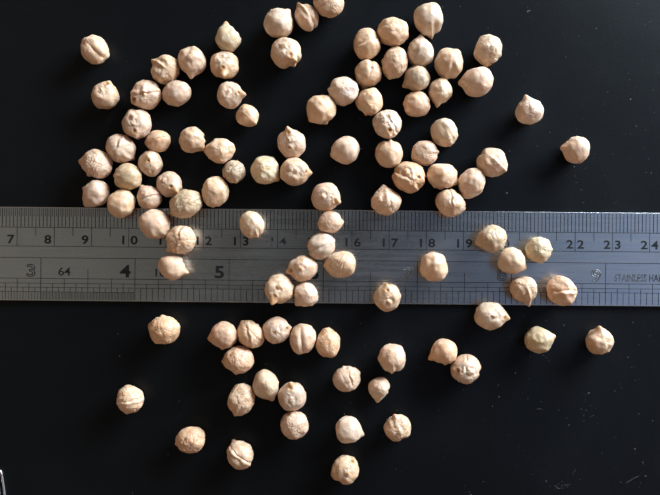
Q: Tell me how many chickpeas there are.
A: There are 103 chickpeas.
